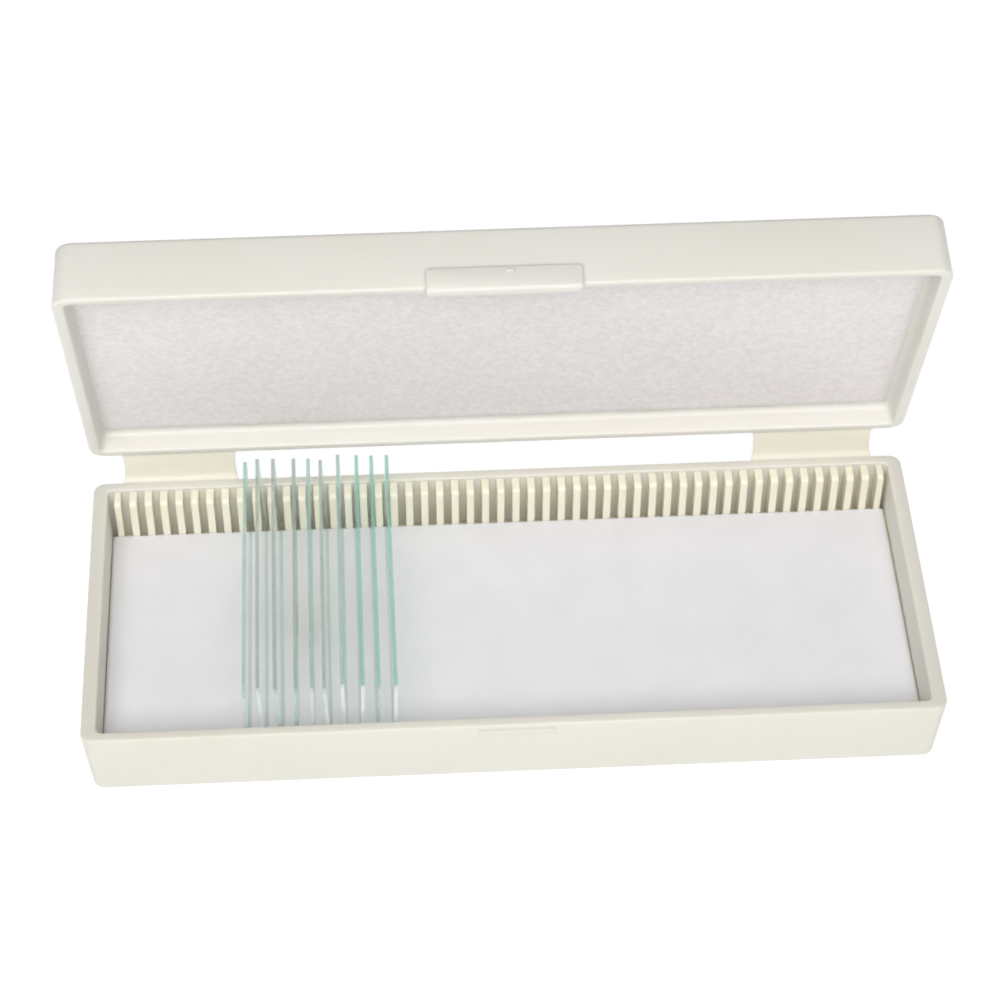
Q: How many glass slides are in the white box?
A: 10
